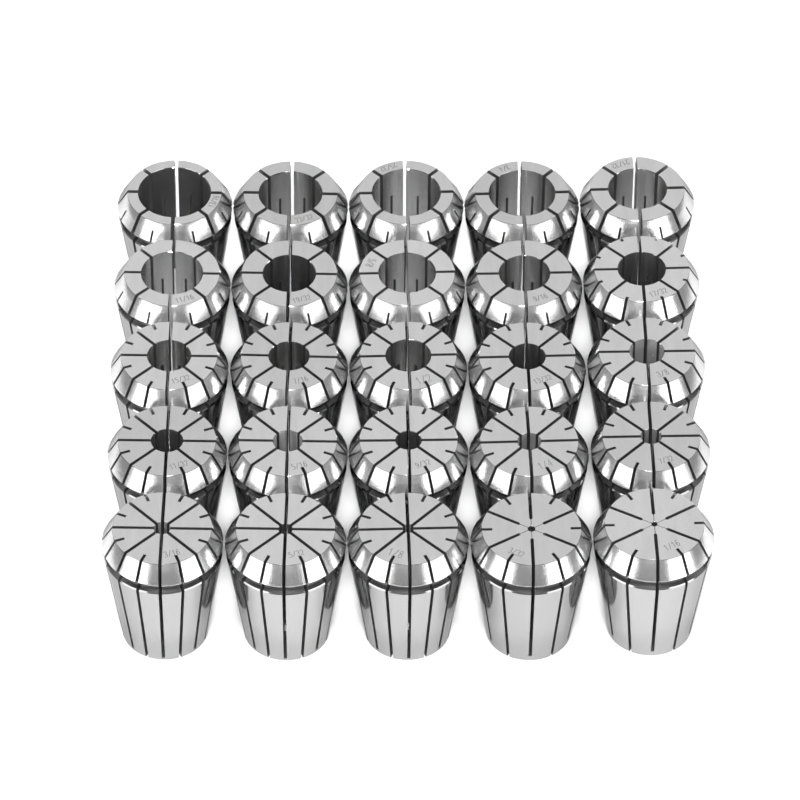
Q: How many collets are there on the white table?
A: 25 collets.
